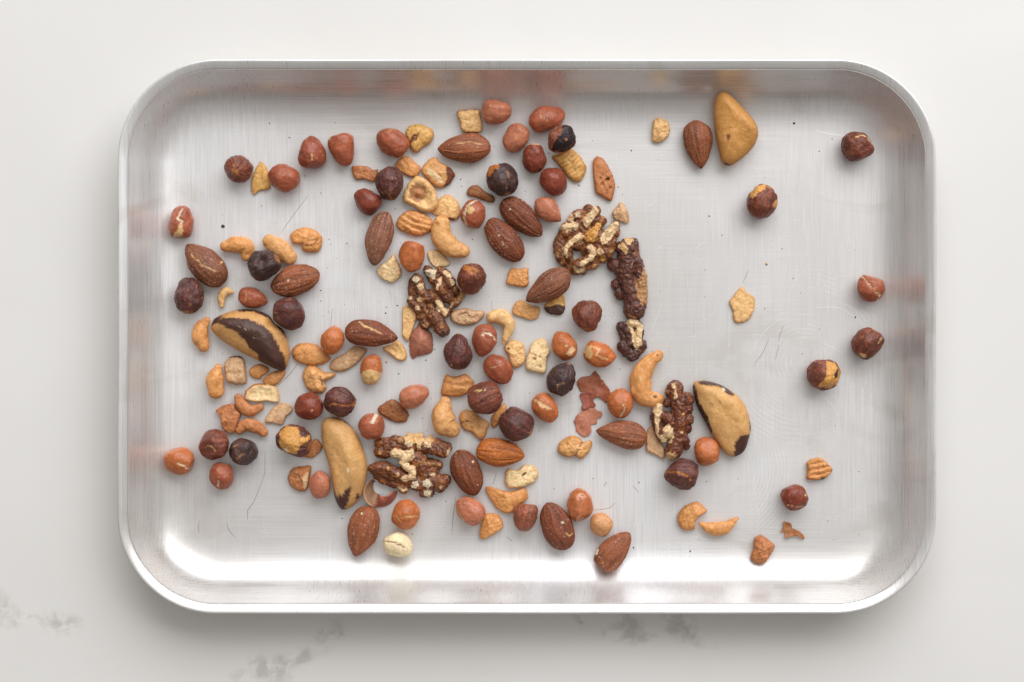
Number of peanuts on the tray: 37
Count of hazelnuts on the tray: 23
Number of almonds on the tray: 15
